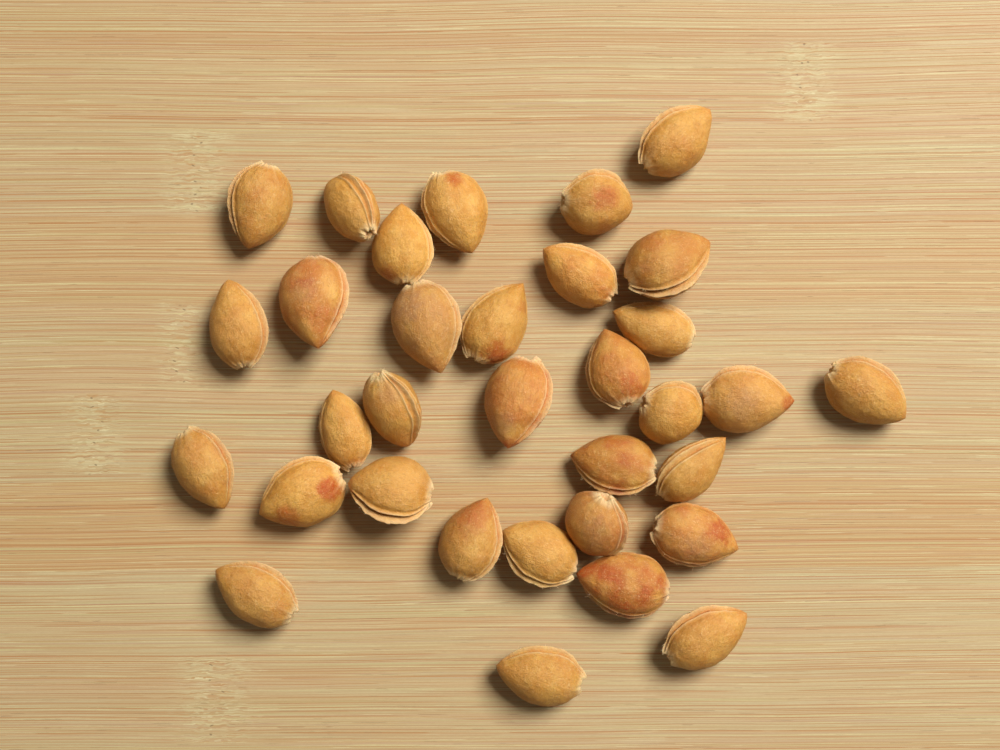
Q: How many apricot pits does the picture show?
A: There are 33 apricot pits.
